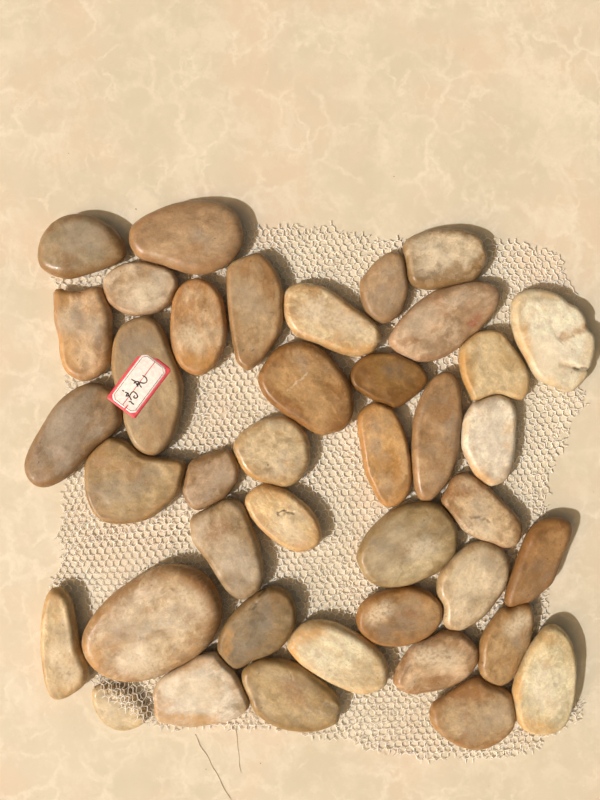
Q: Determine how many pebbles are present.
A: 40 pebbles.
